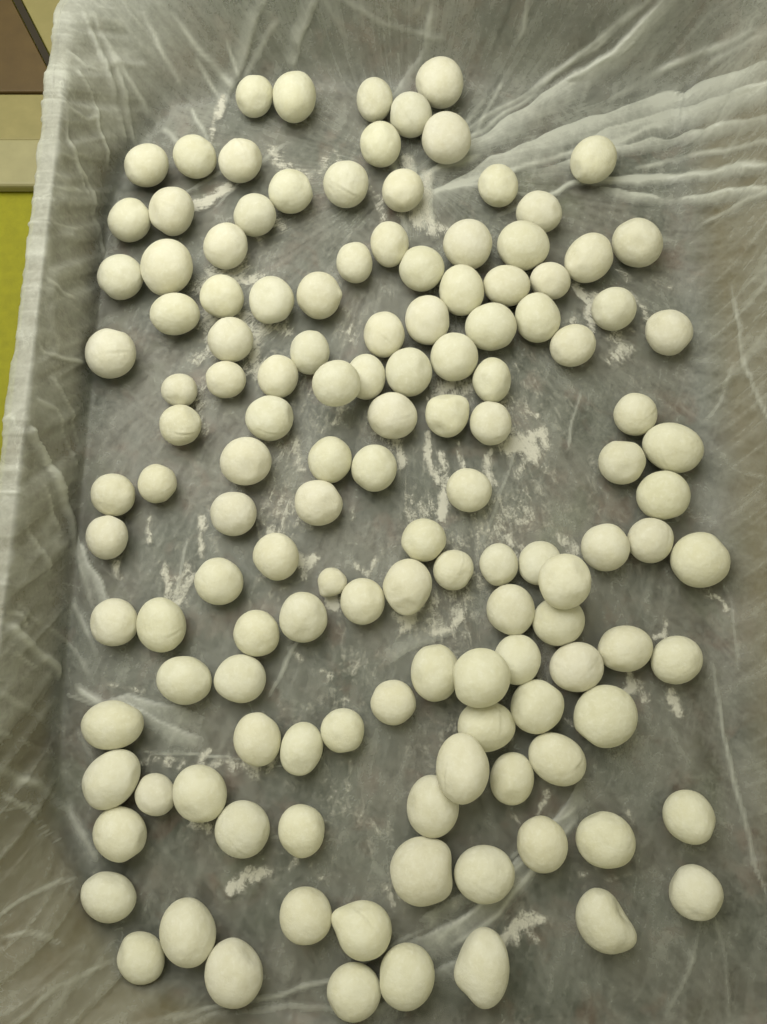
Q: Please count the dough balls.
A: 133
